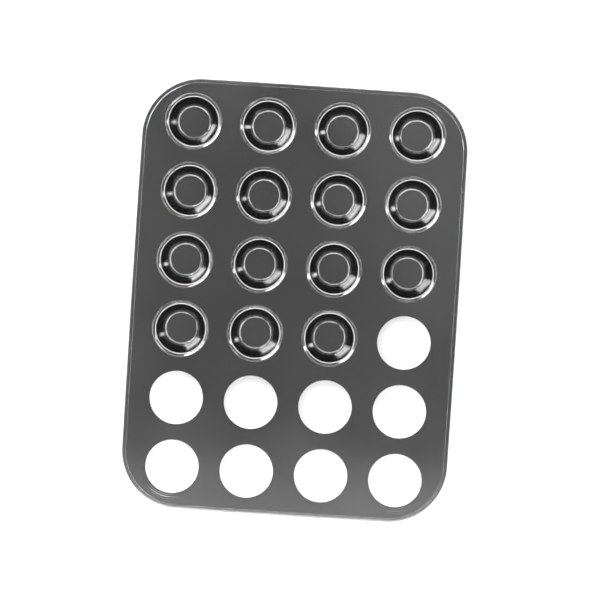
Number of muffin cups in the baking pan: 15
